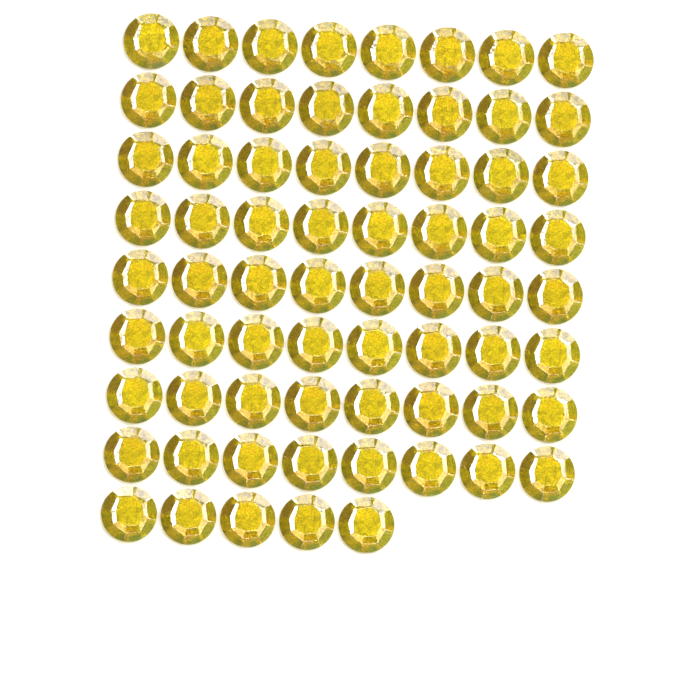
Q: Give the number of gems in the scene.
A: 69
